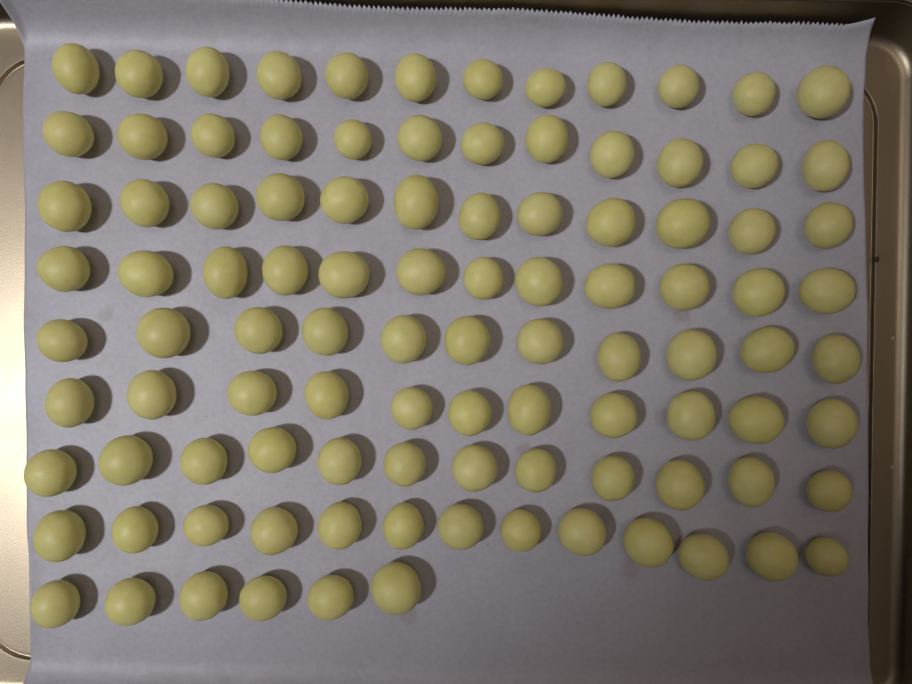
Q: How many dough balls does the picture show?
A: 101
